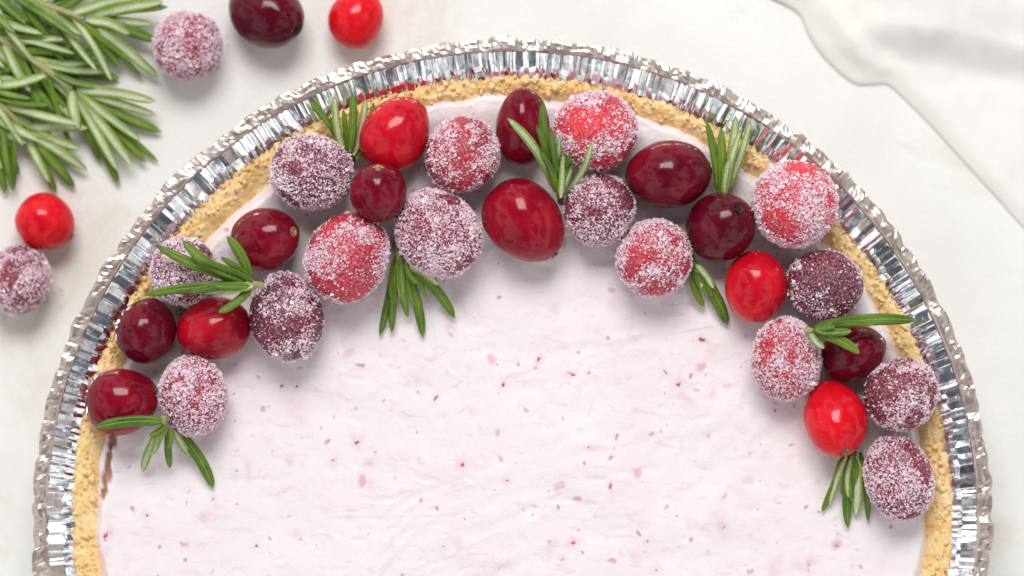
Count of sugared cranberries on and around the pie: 17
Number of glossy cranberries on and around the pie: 16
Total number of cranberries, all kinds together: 33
